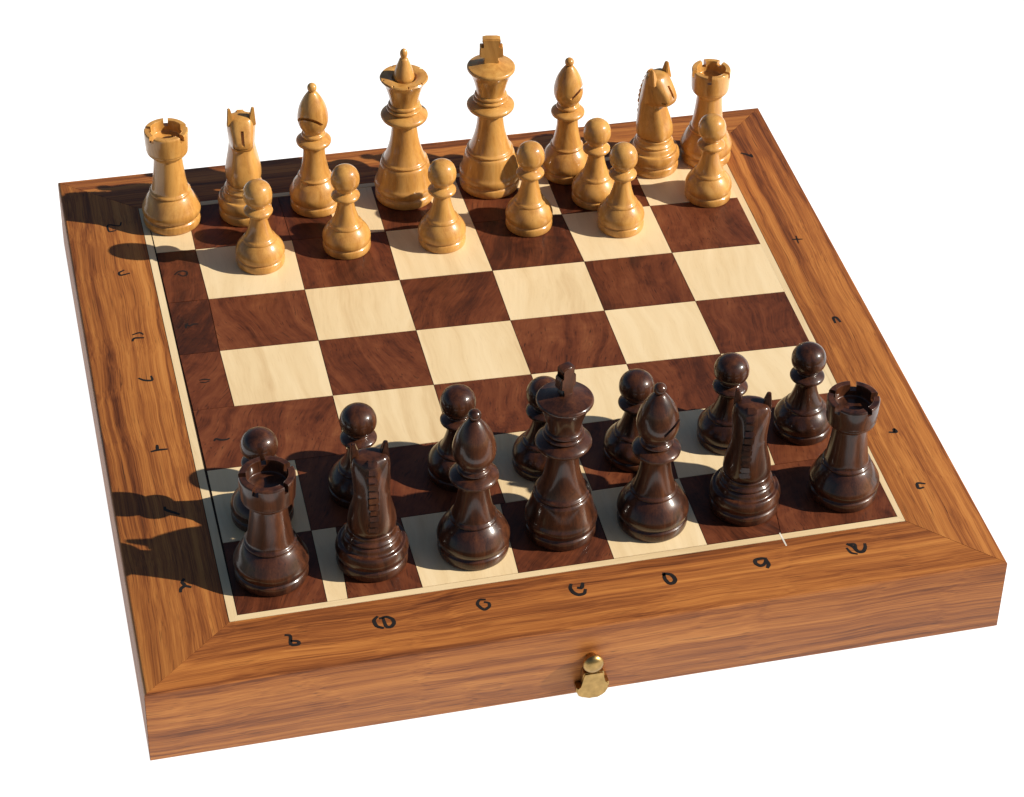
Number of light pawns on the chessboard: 7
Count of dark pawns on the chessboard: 7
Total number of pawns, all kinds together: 14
